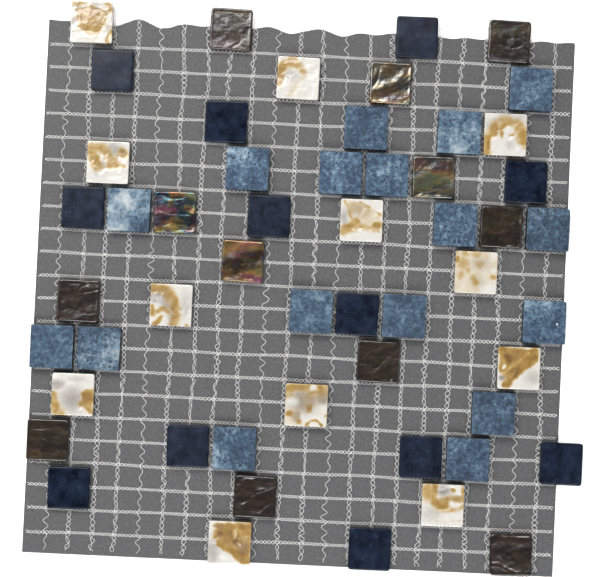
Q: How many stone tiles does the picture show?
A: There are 17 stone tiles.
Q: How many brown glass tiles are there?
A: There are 12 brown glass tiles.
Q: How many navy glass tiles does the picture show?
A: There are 12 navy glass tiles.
